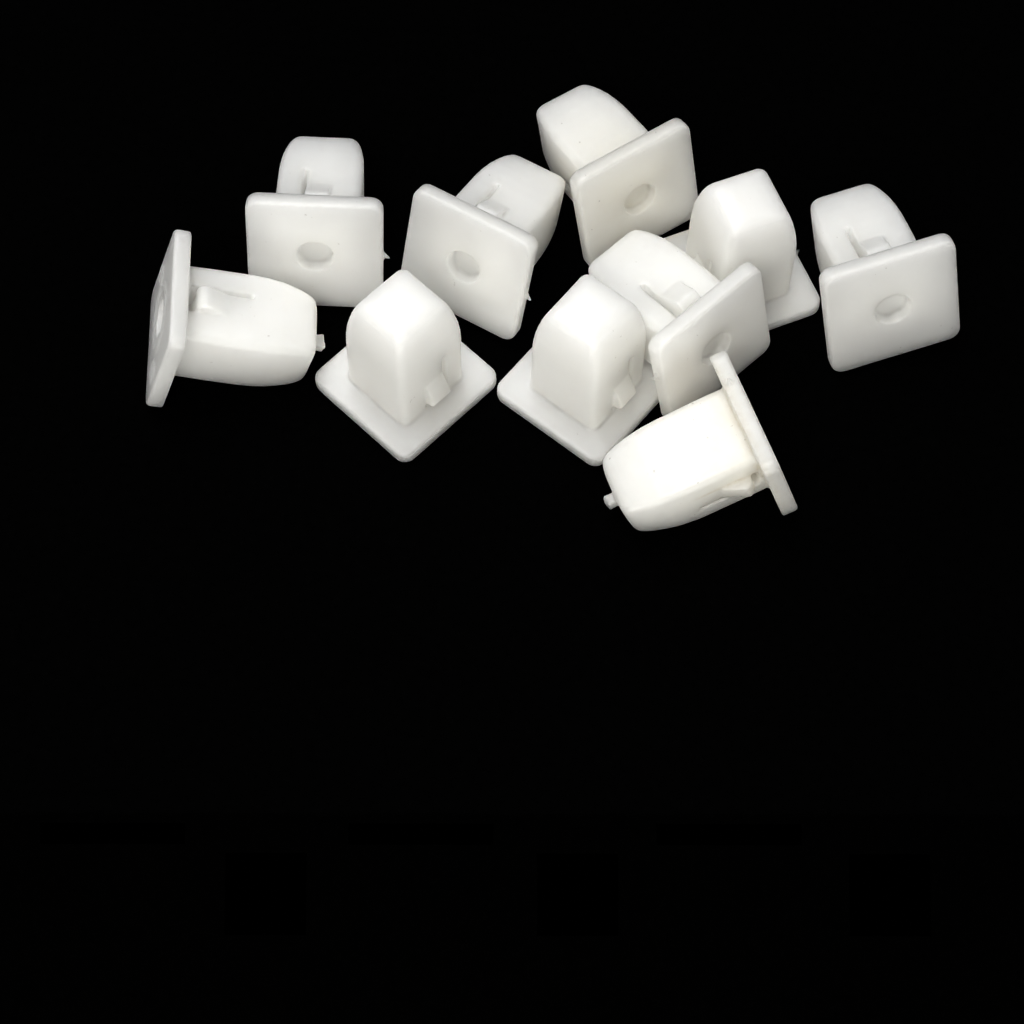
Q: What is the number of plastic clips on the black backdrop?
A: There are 10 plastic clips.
